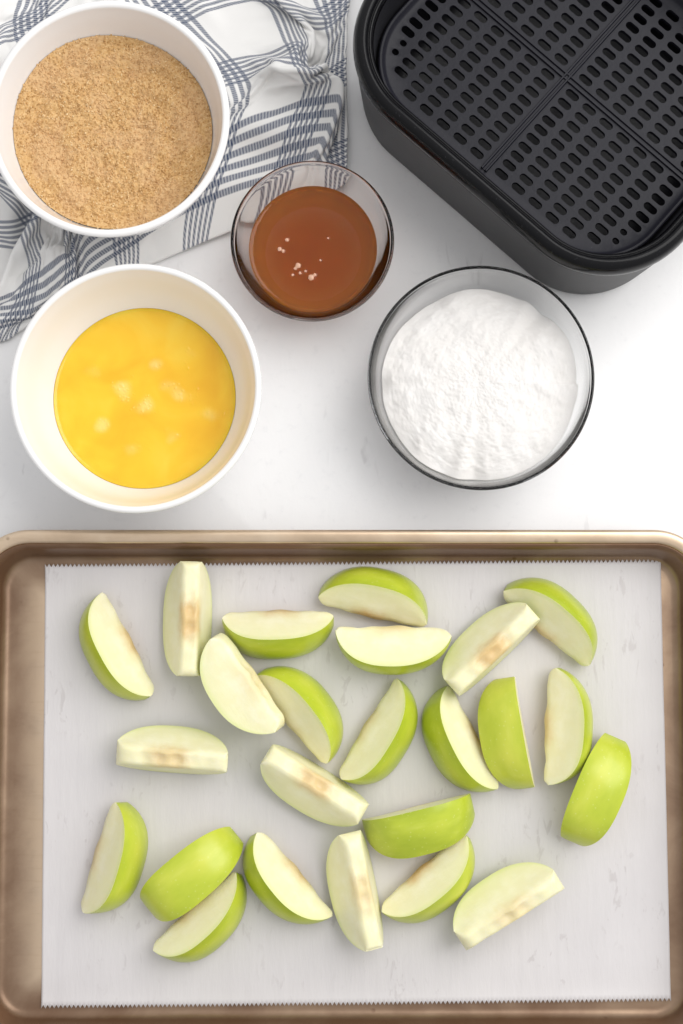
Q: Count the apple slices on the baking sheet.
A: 24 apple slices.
